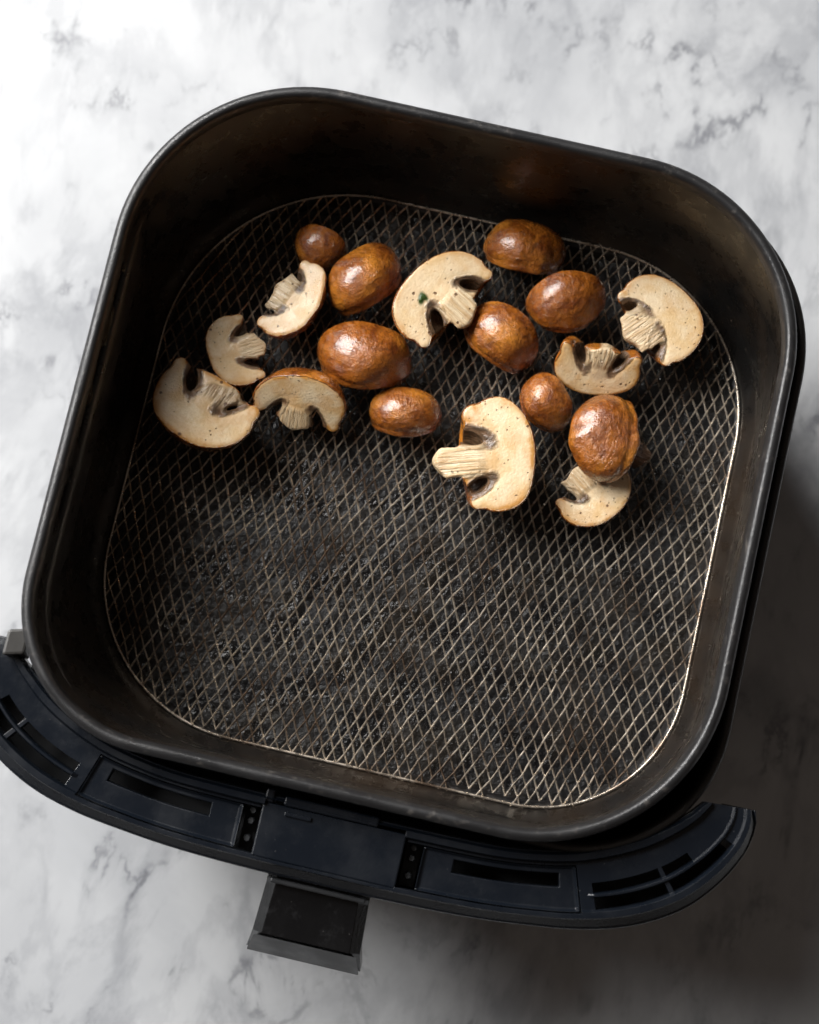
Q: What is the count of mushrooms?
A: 18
